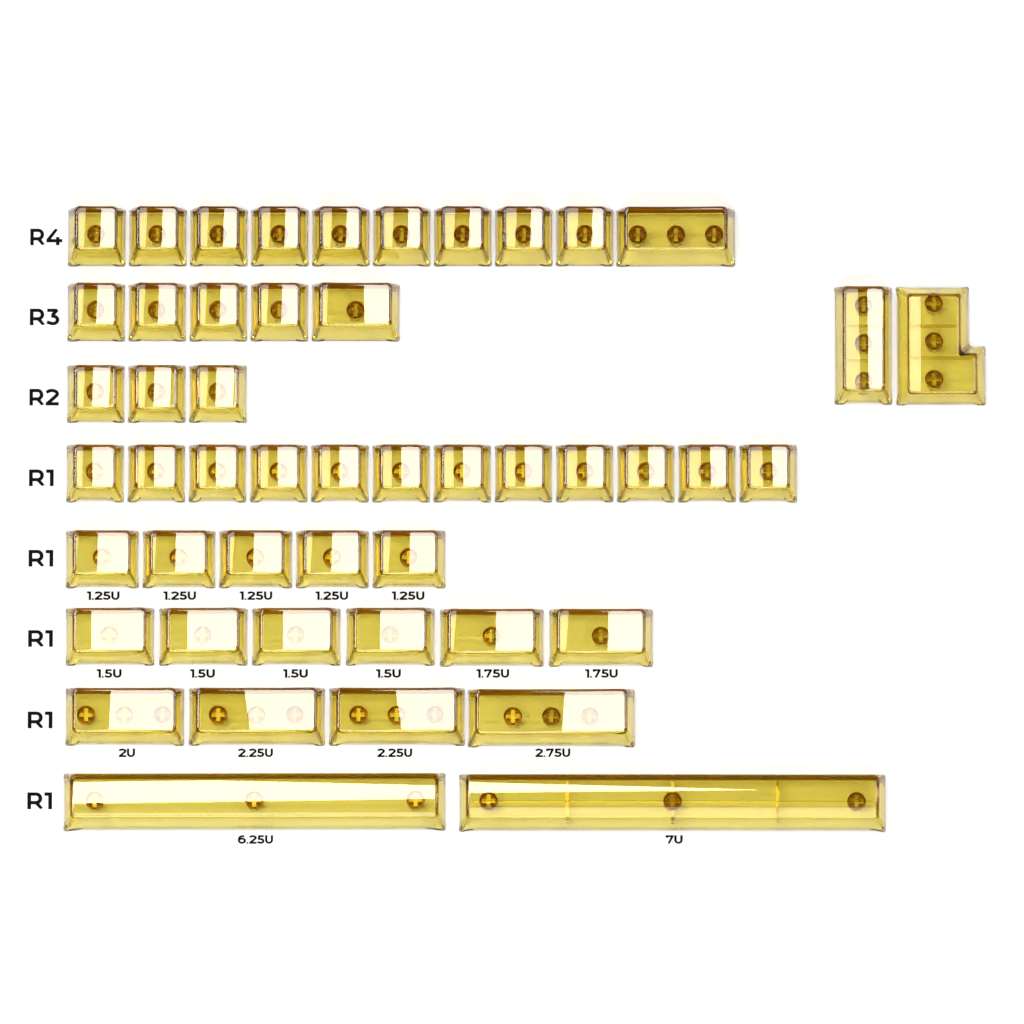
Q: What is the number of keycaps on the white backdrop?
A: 49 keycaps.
